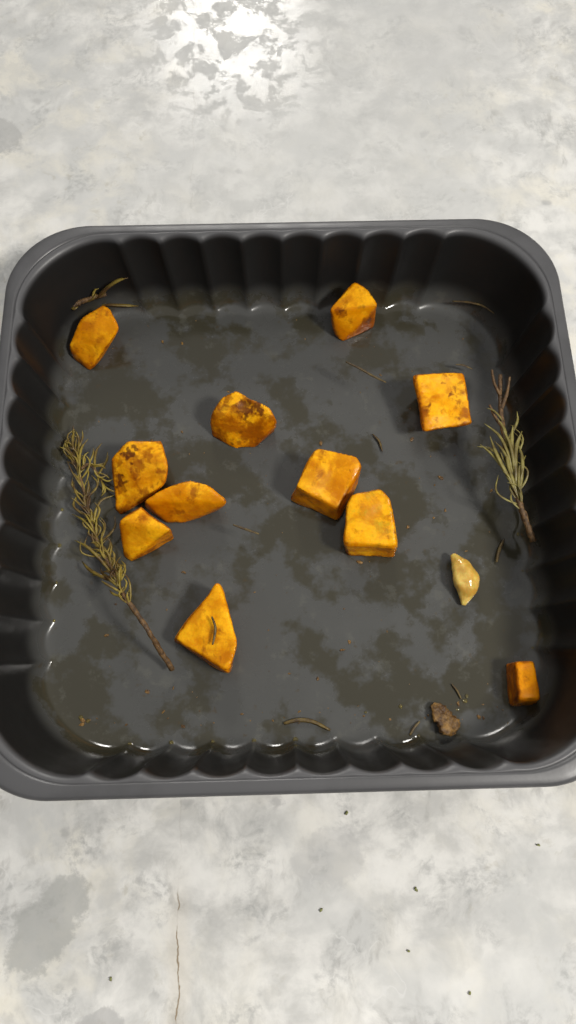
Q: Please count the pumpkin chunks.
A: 11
